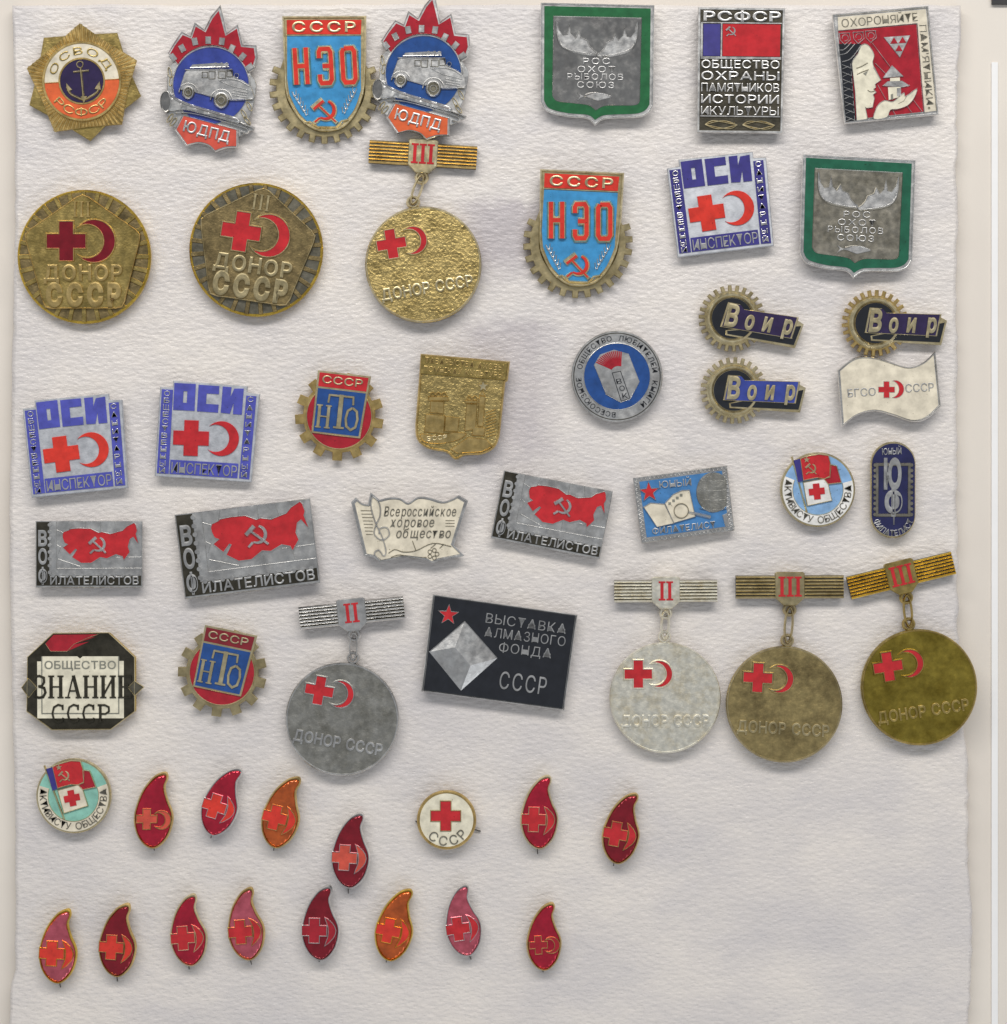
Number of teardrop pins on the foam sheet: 14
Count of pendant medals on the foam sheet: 5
